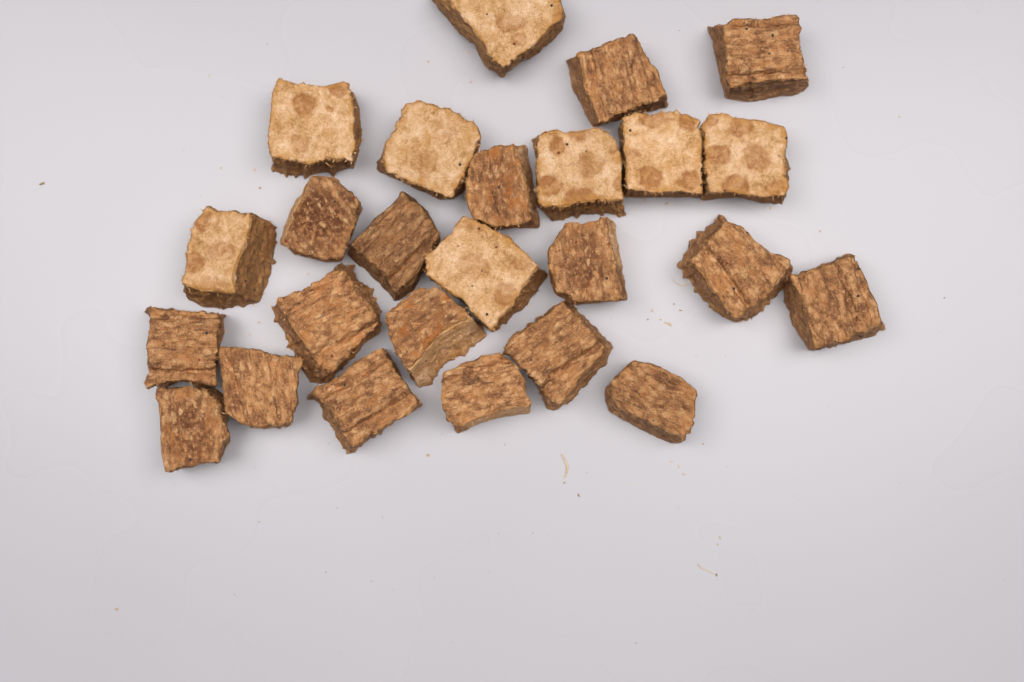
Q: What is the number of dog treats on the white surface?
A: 25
